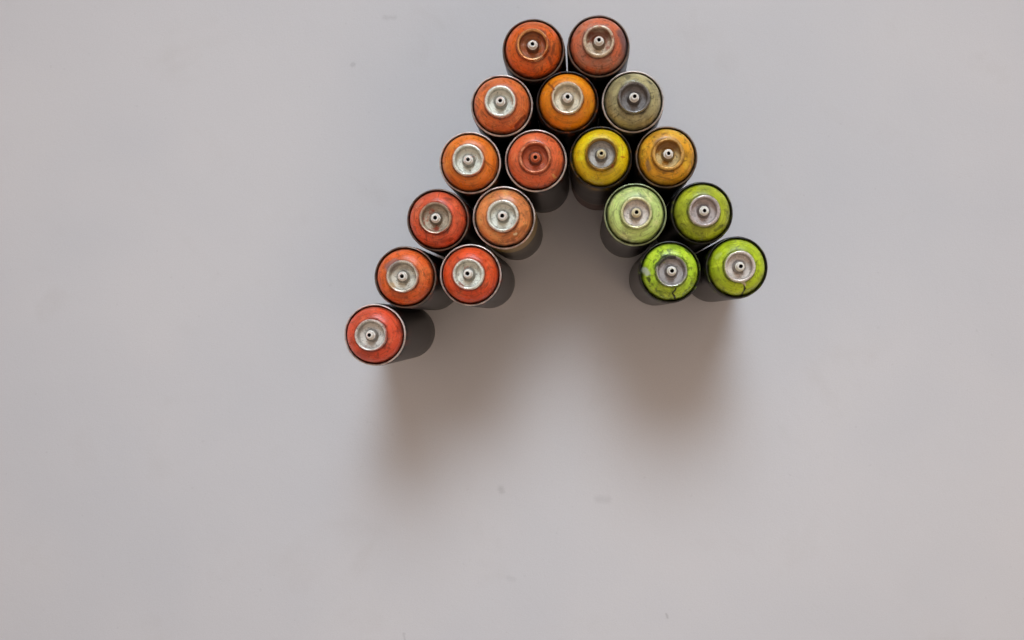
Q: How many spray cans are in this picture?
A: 18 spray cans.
